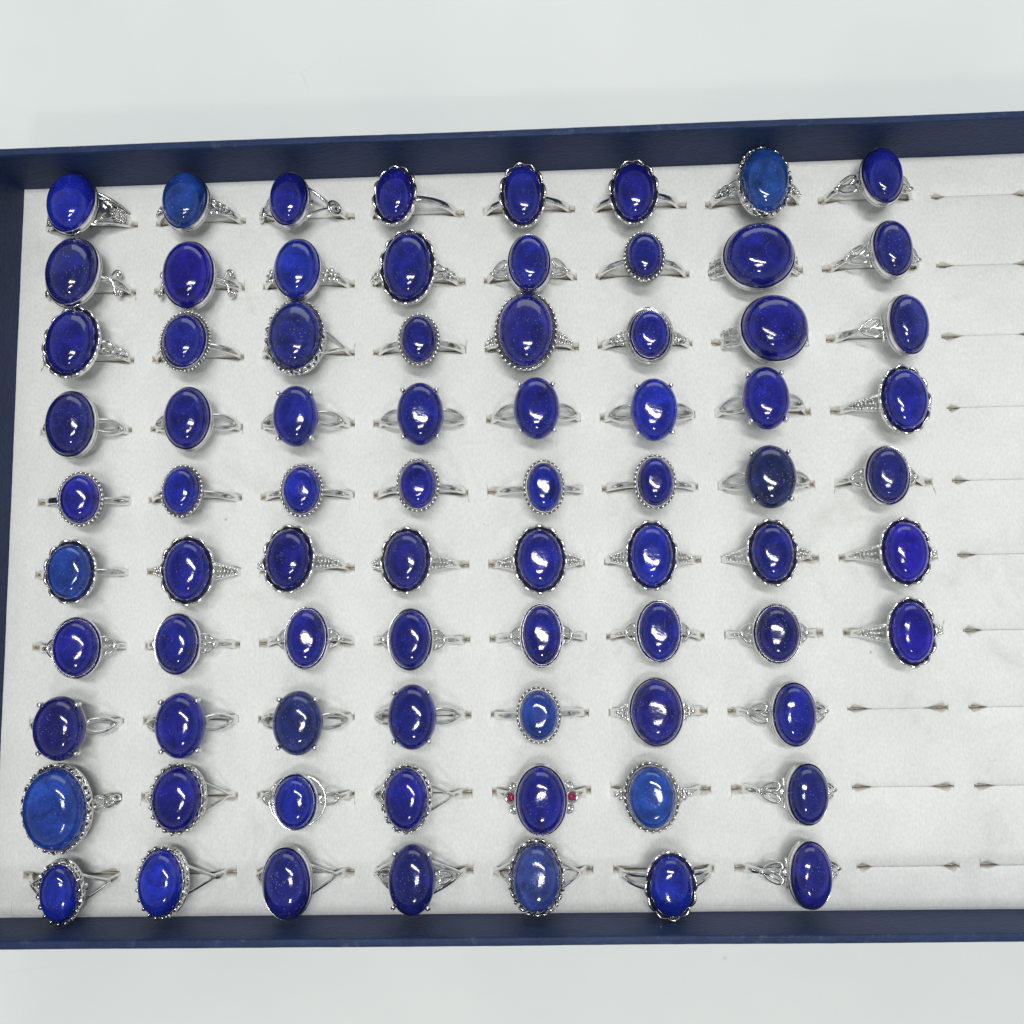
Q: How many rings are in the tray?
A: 77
